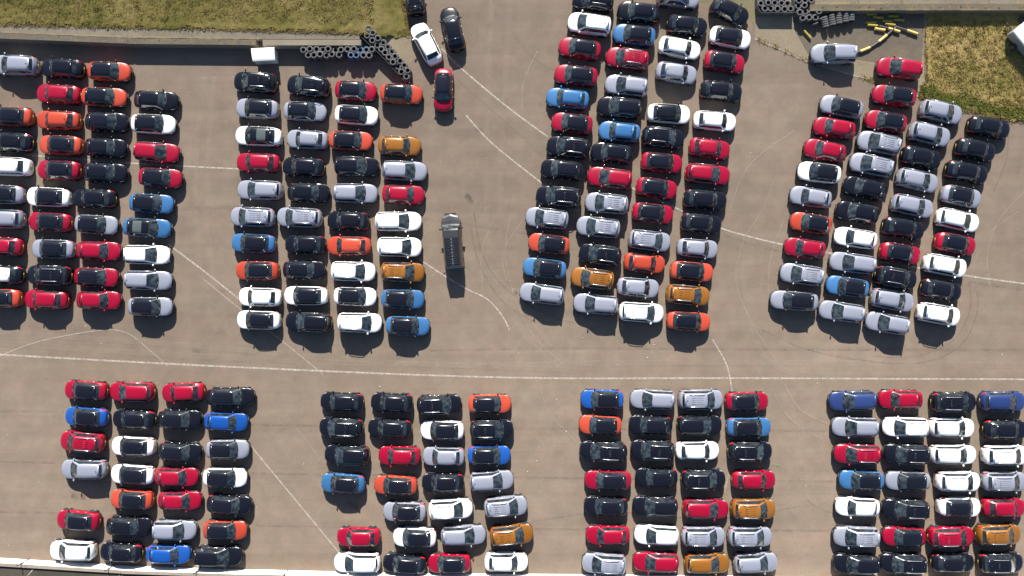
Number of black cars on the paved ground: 77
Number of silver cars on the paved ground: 60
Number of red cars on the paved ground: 54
